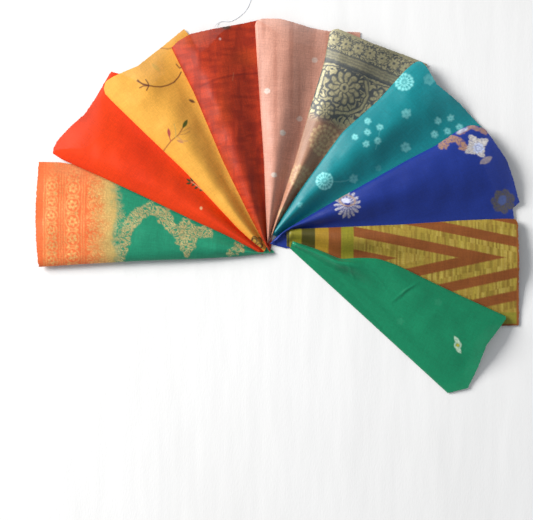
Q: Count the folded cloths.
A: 10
